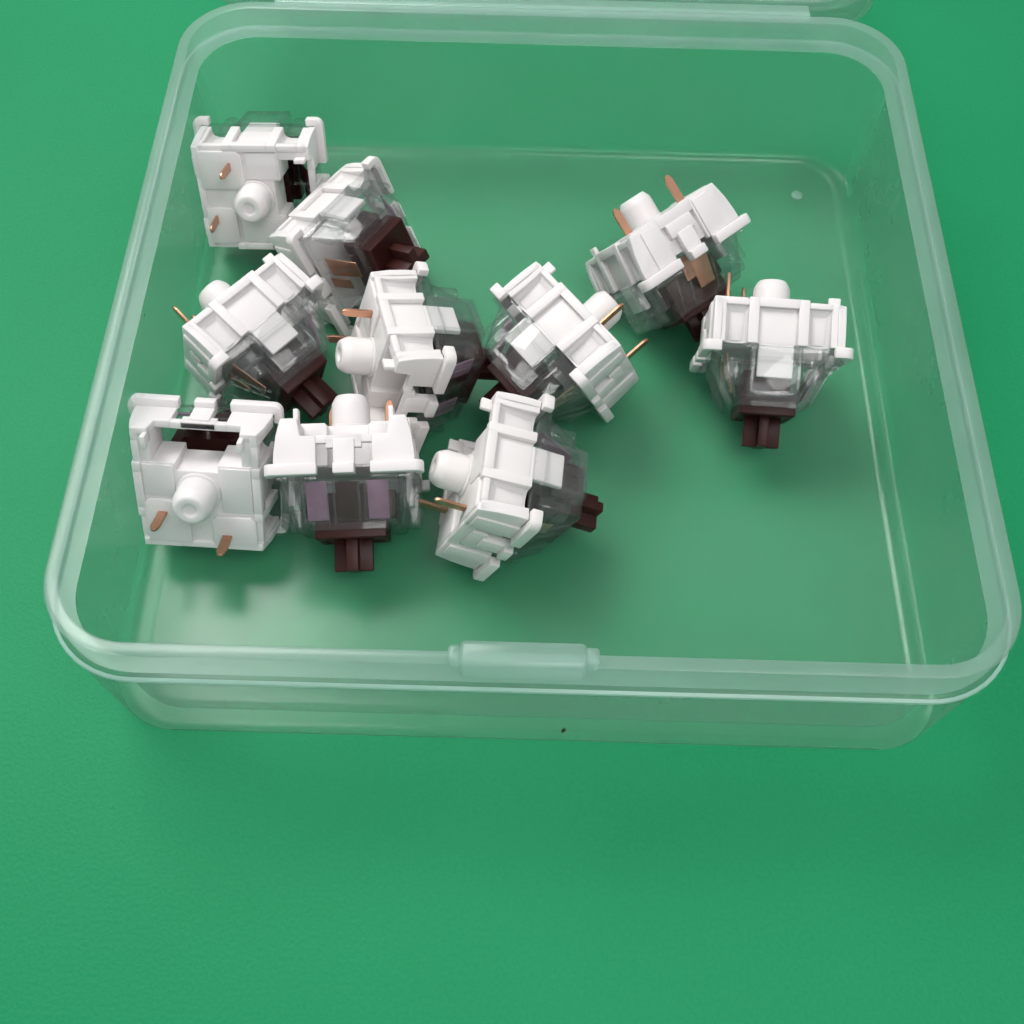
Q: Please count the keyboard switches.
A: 10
